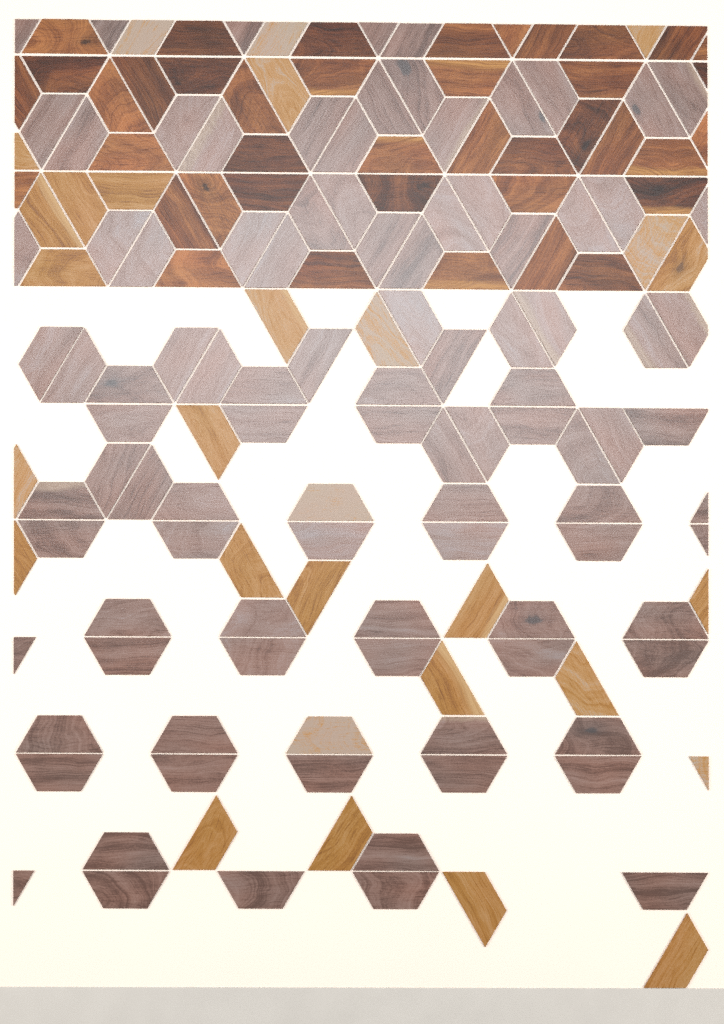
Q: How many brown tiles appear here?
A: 40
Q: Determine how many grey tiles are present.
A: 97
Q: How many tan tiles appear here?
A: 29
